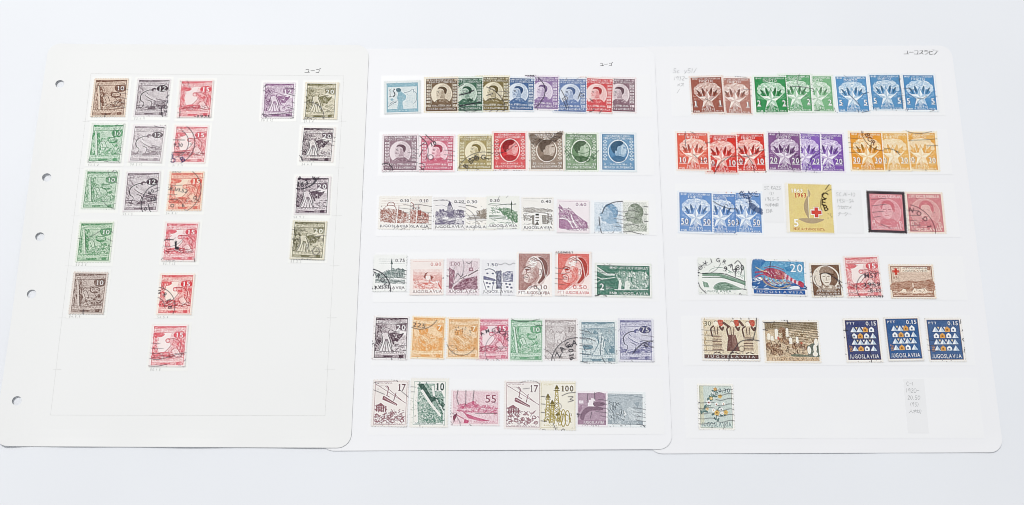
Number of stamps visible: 100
